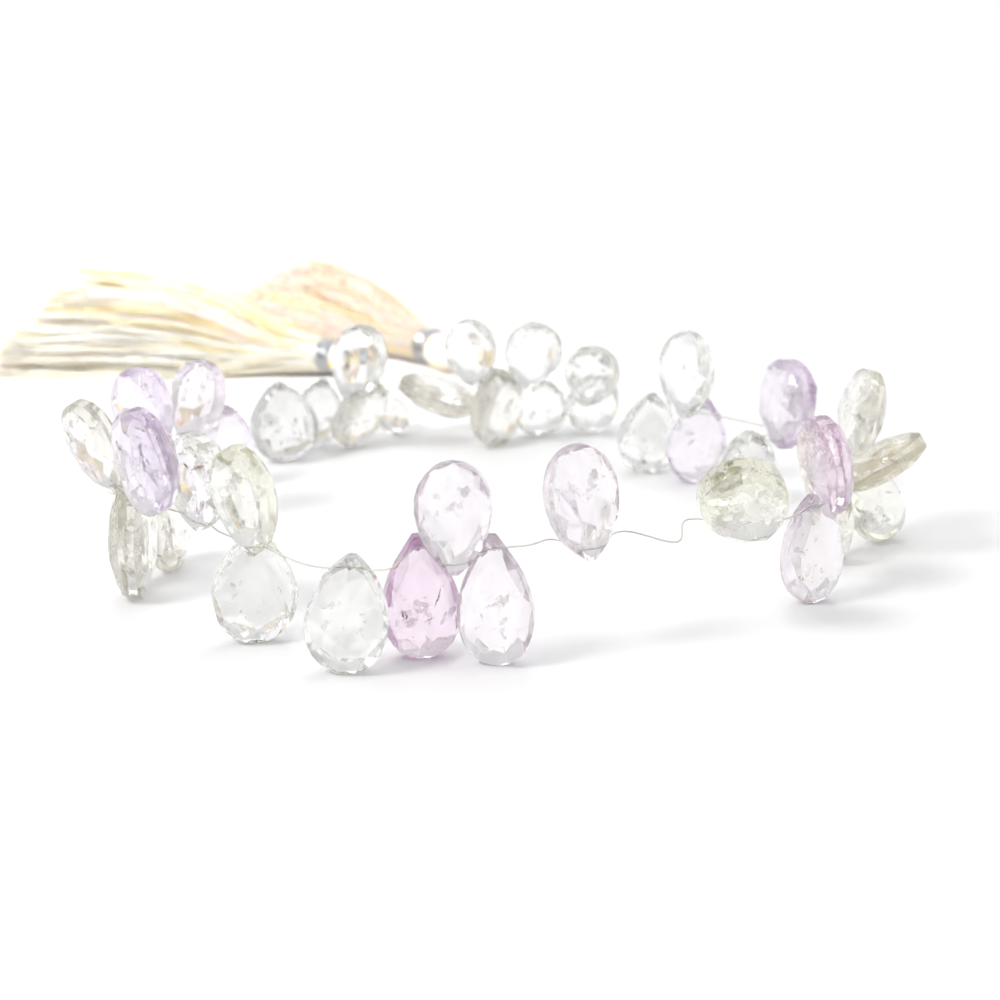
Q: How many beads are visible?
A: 39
